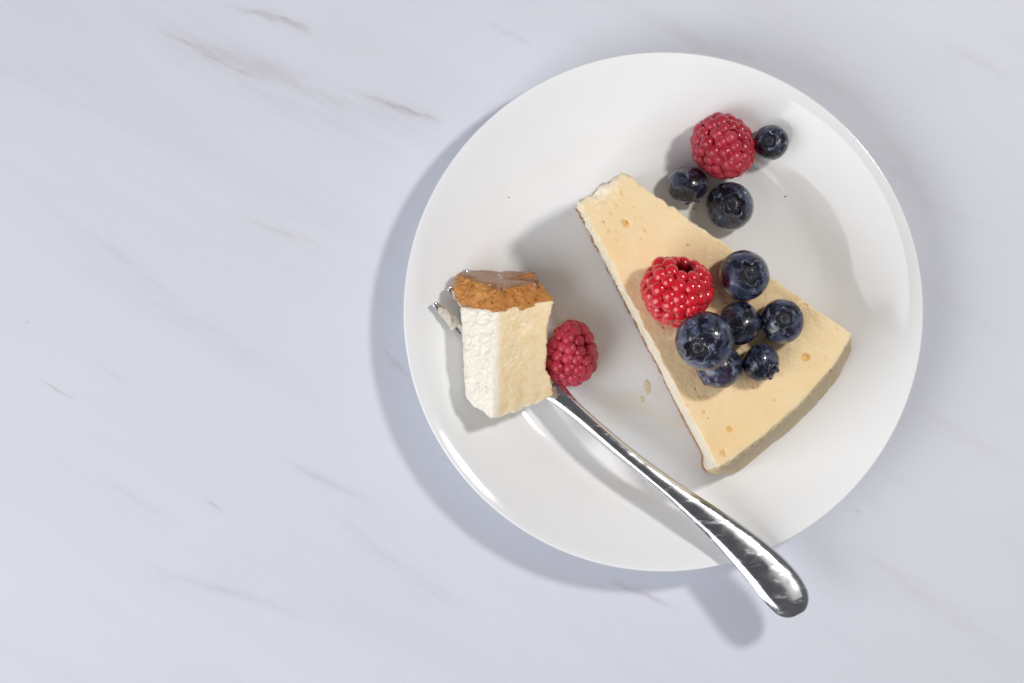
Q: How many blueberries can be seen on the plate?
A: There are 9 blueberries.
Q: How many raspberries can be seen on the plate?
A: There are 3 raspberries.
